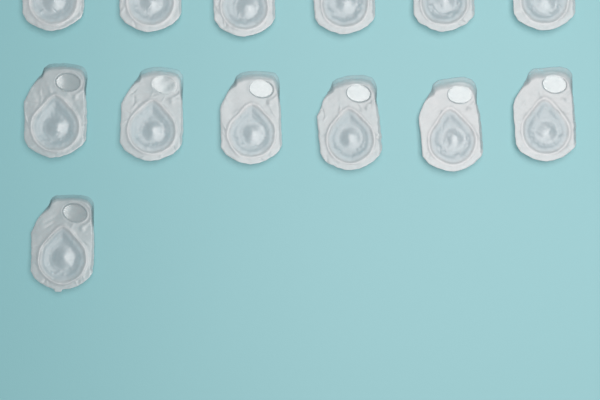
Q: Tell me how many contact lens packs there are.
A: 13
